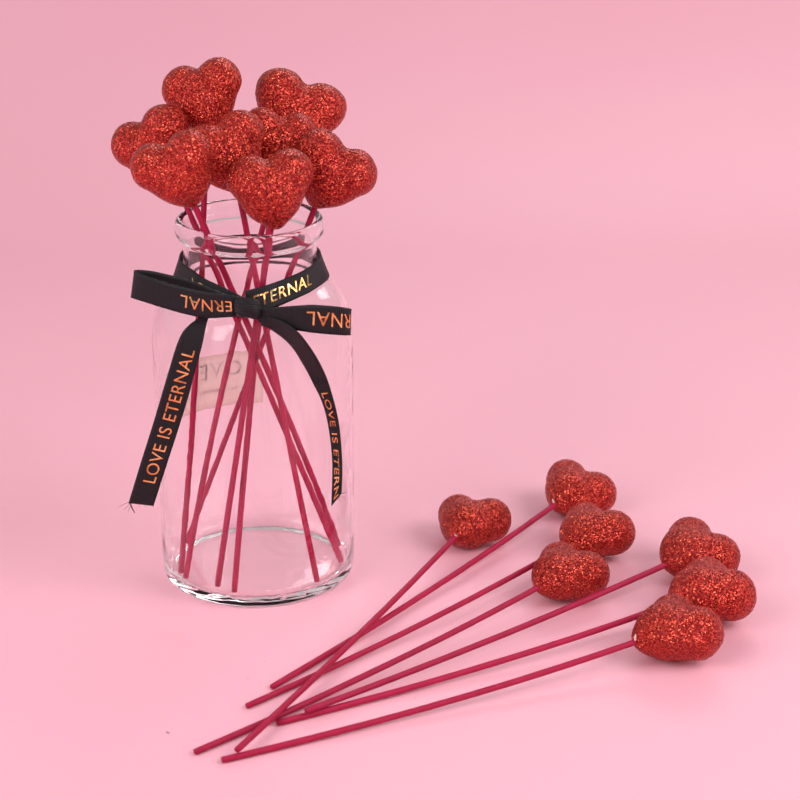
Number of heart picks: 15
